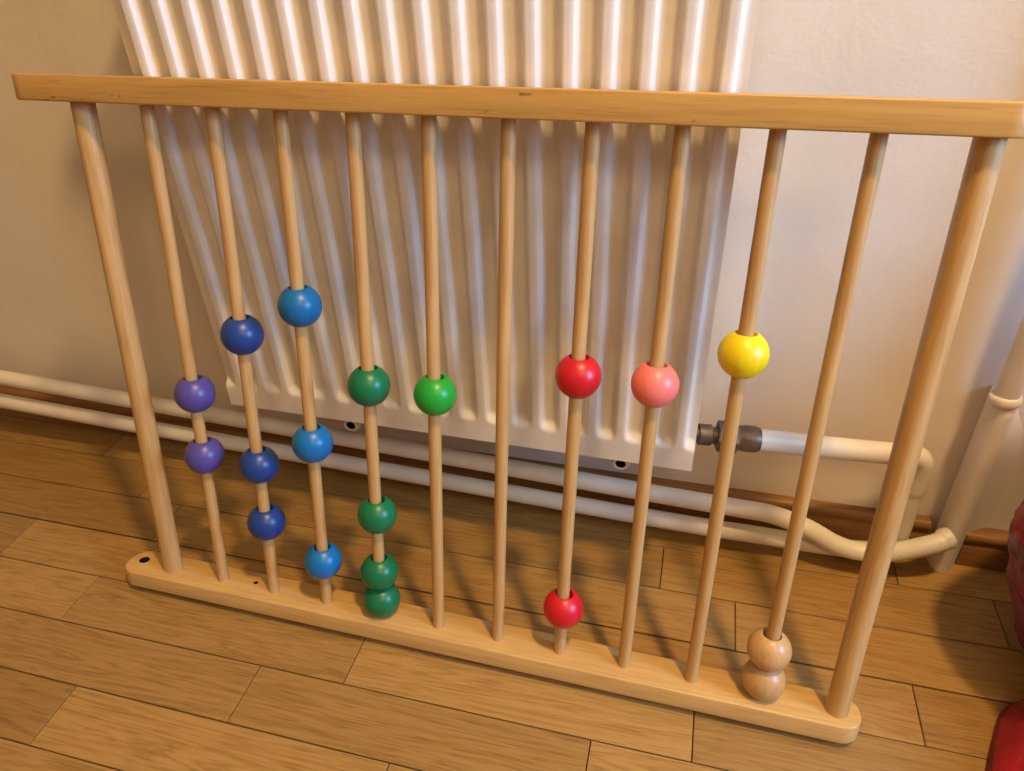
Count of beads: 19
